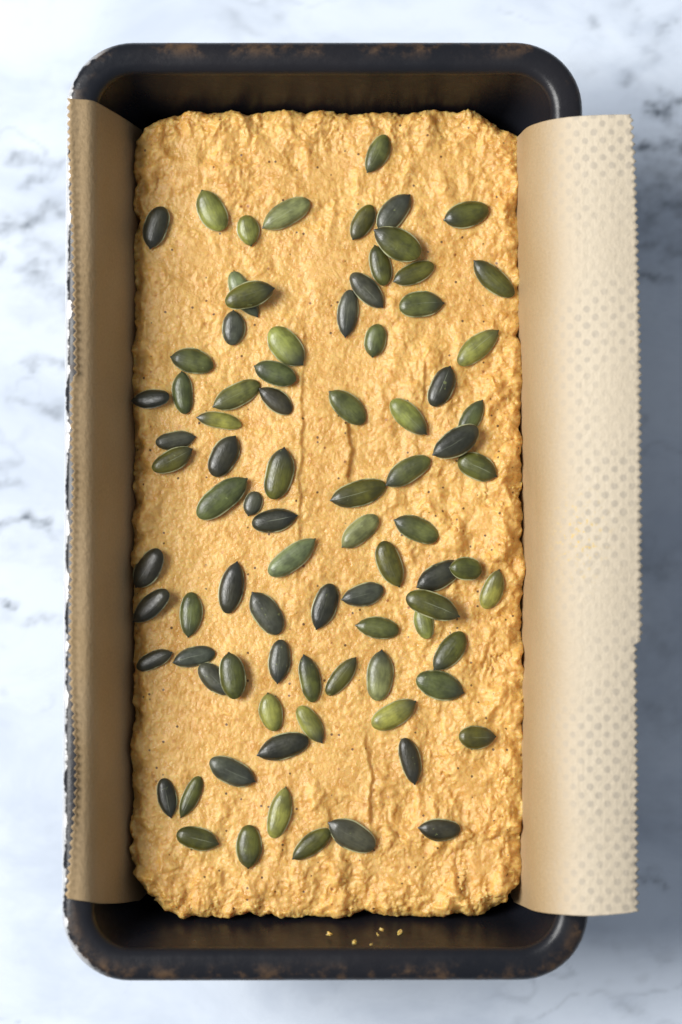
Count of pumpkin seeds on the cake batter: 85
